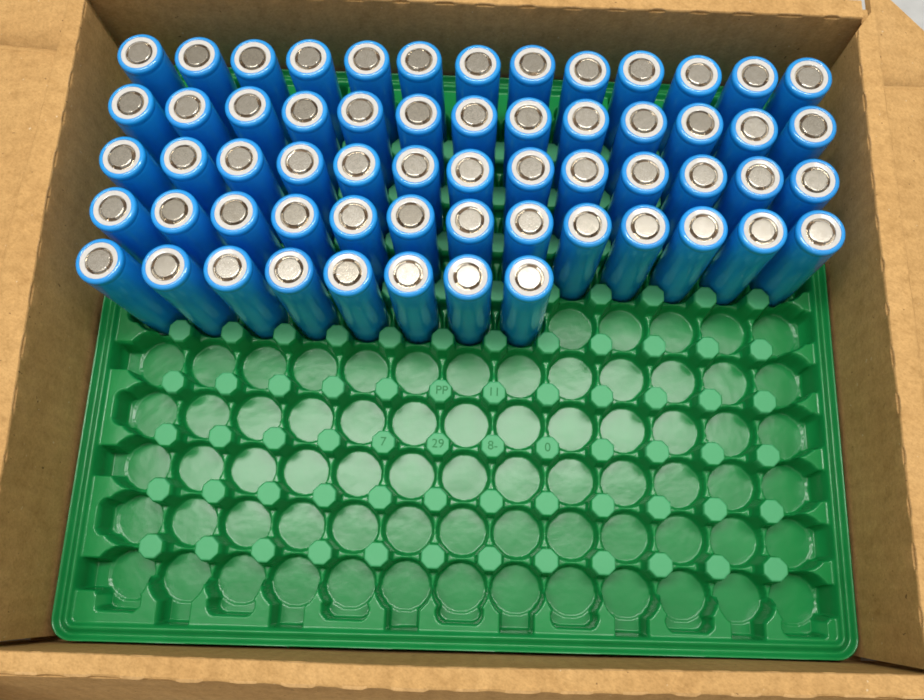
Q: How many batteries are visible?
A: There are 60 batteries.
